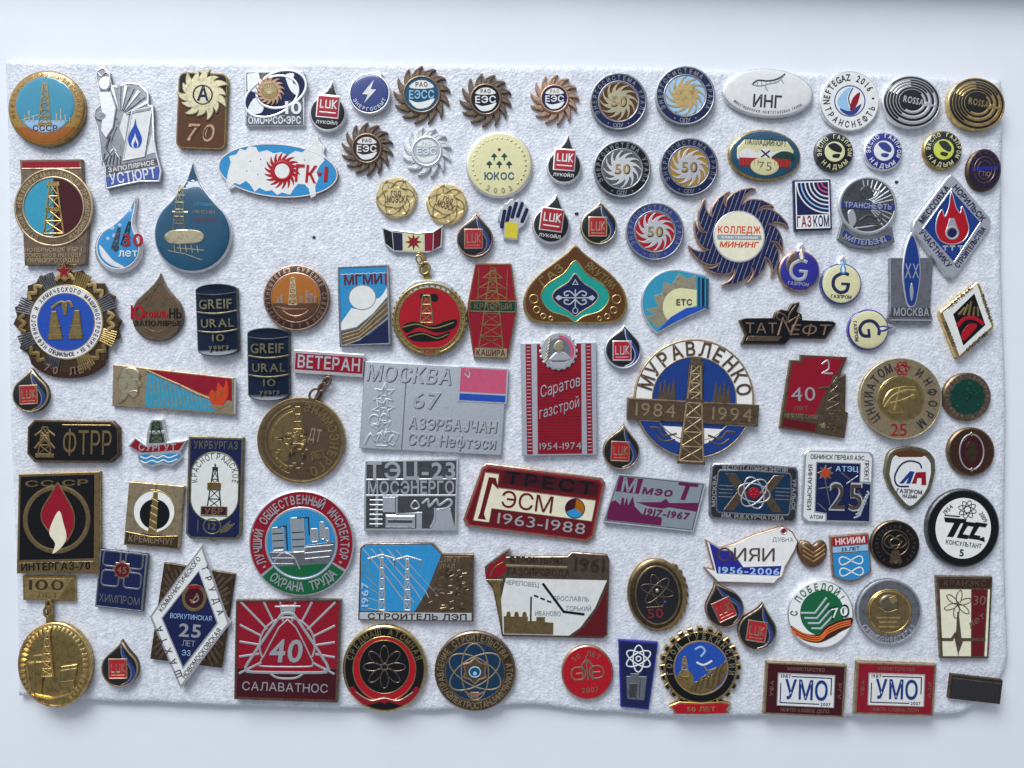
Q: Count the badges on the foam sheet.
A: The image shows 107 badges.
